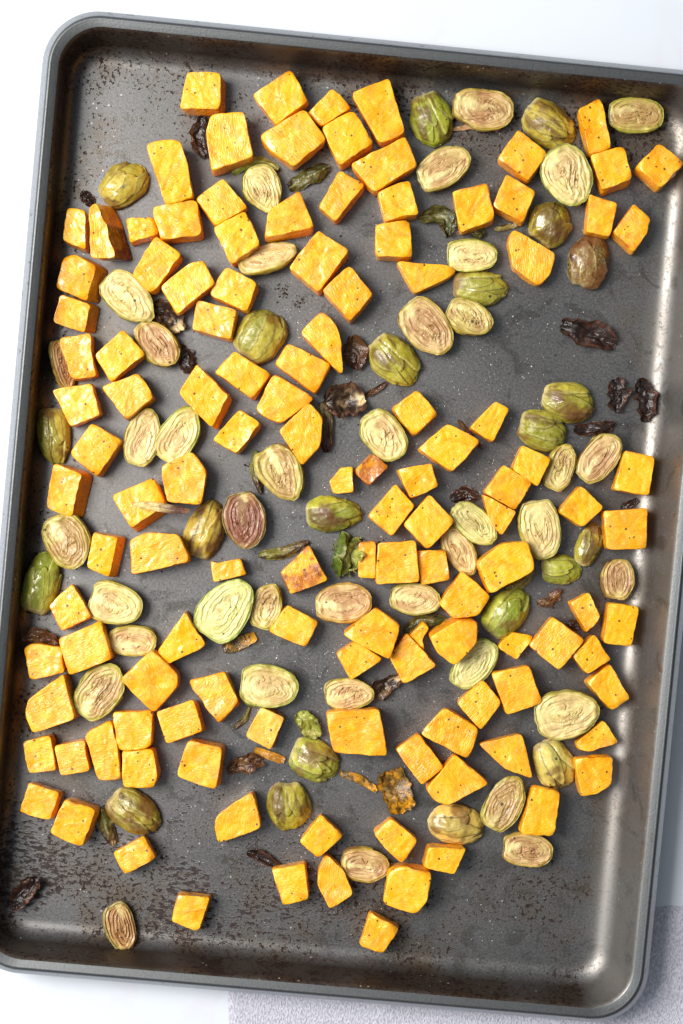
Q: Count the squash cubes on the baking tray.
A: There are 124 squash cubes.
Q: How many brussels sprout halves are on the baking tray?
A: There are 61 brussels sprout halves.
